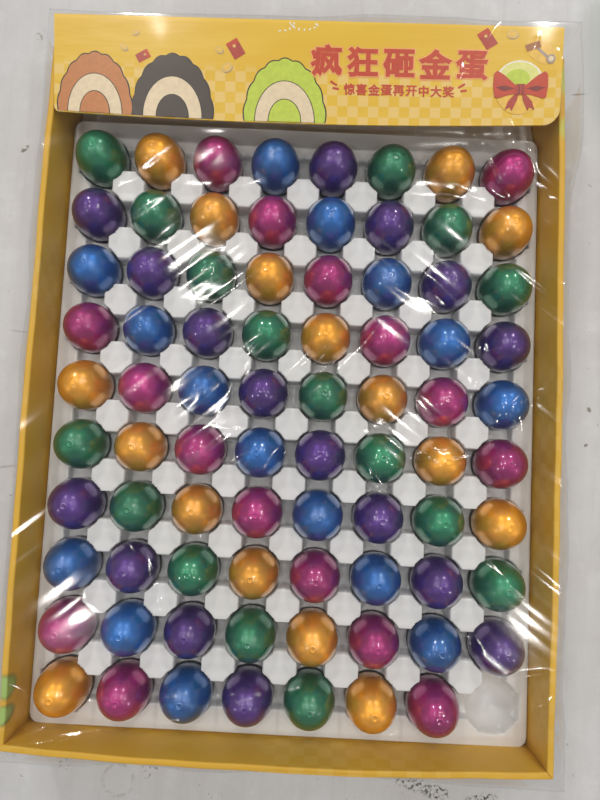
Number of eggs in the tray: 79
